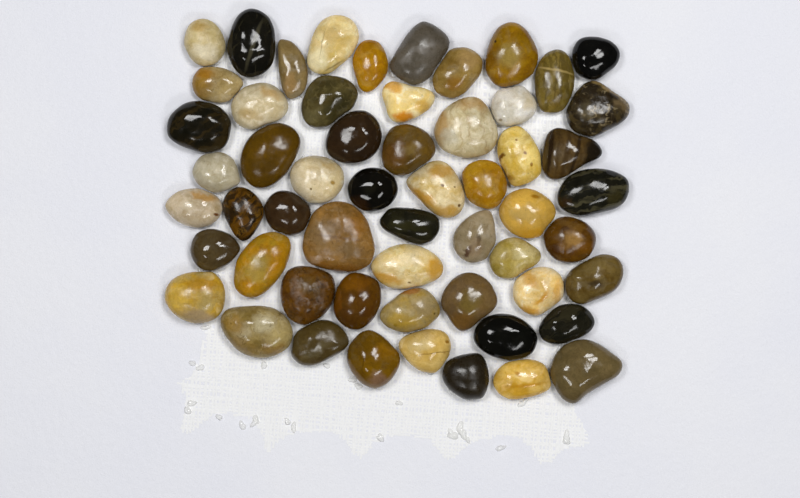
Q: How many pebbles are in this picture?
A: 57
